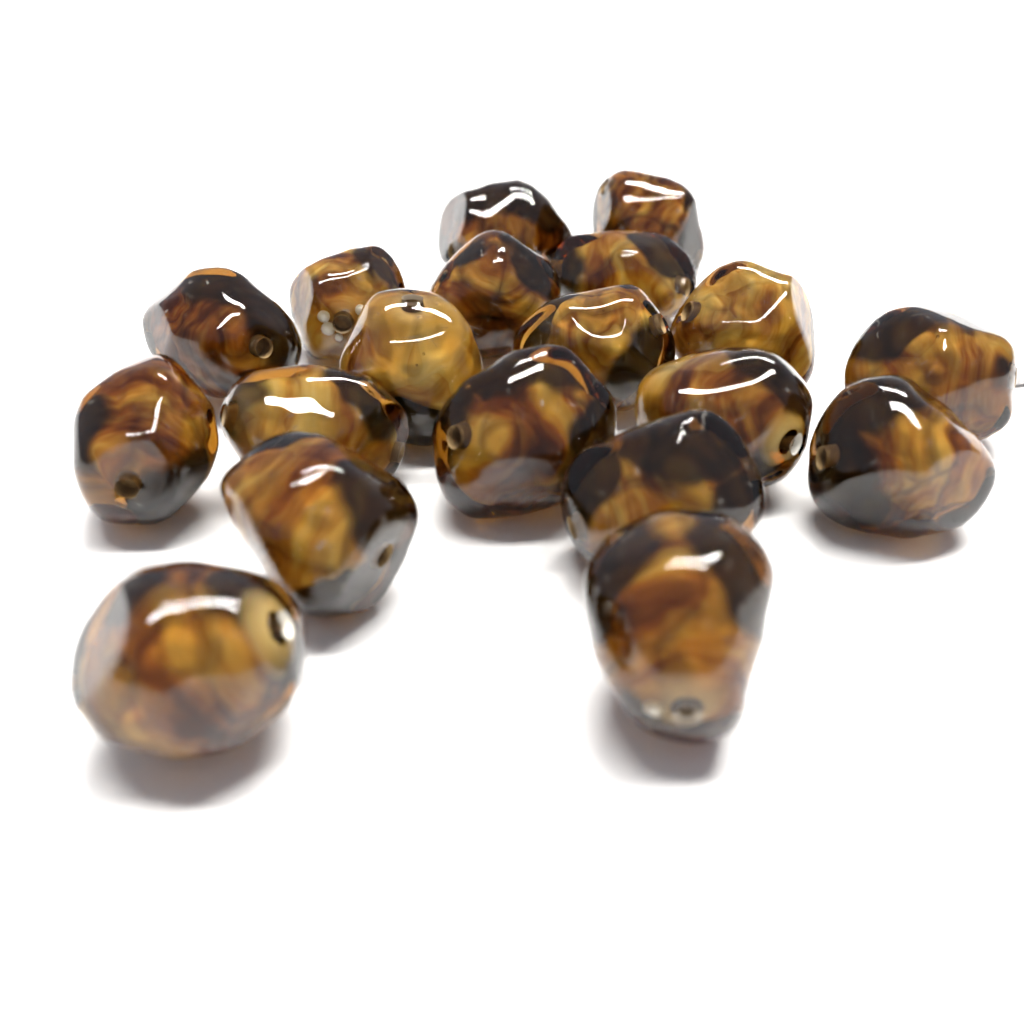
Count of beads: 19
